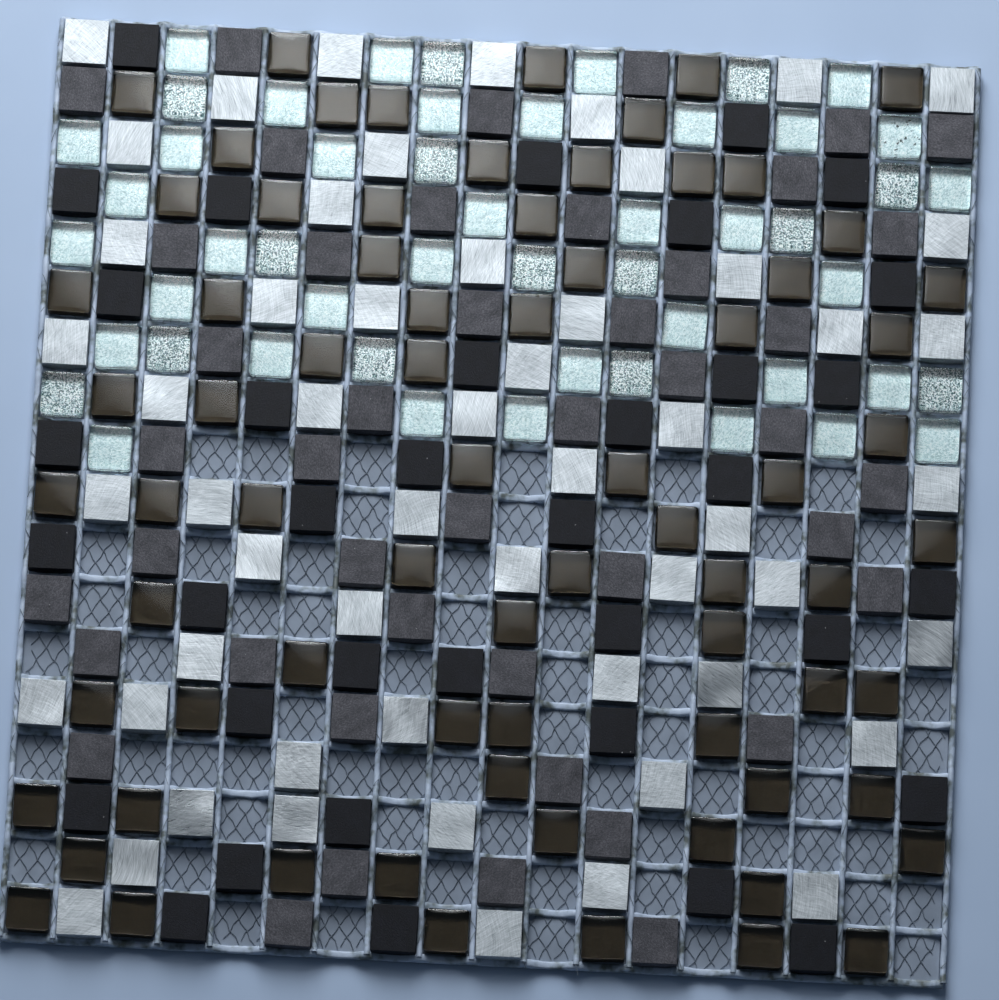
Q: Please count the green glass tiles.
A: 50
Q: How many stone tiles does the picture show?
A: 81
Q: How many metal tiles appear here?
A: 55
